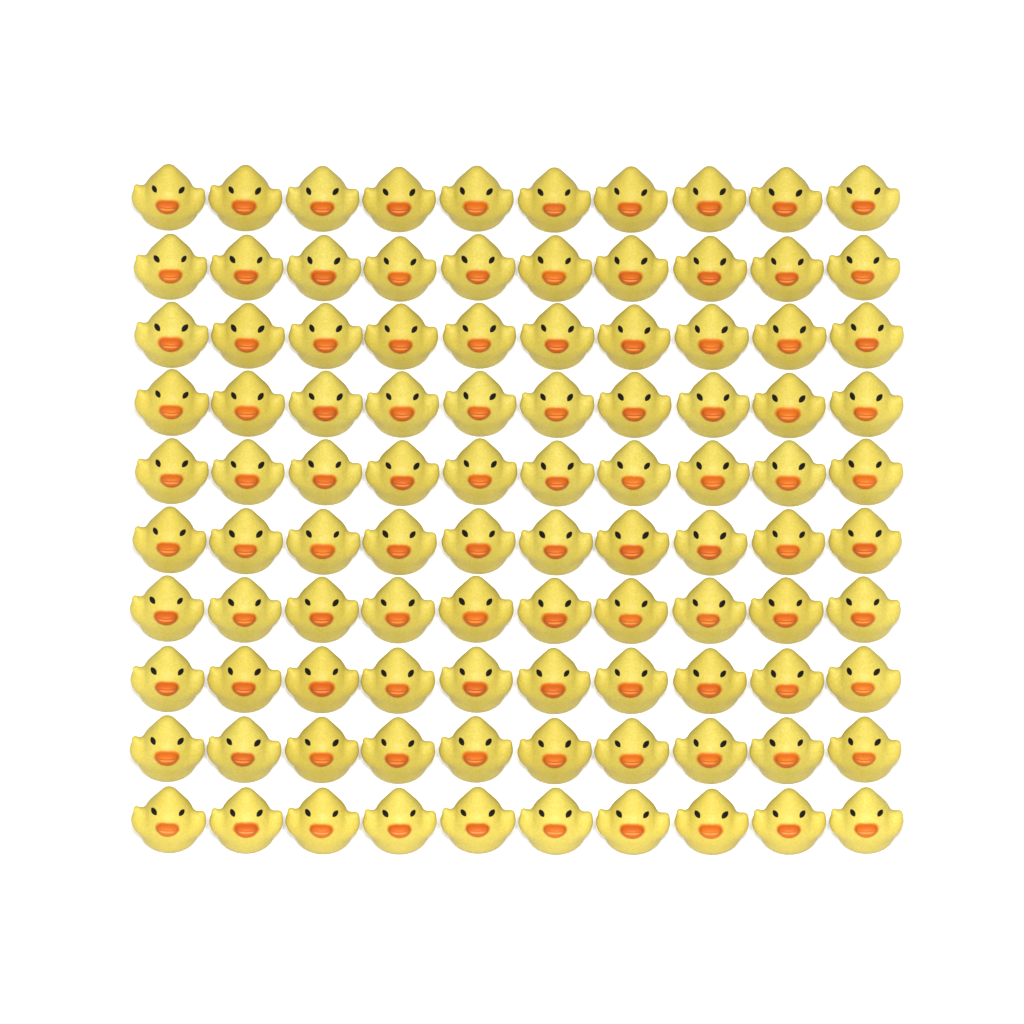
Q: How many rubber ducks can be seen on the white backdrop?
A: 100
